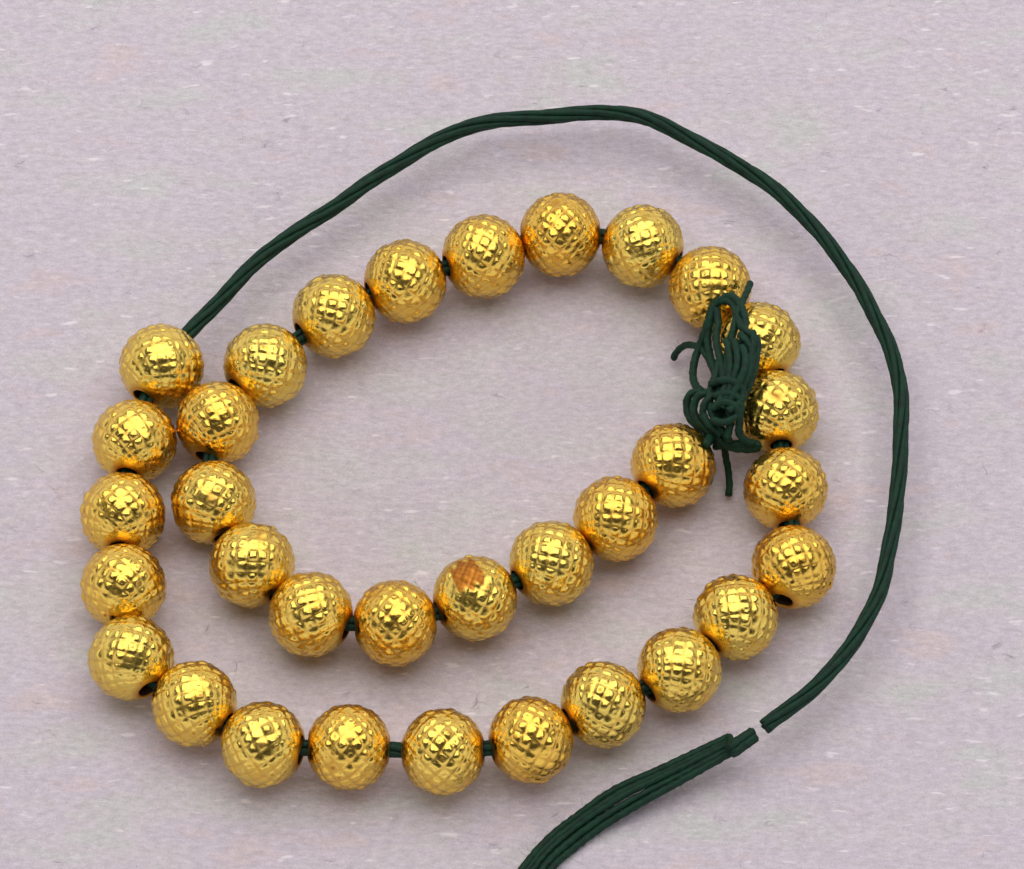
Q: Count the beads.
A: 33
